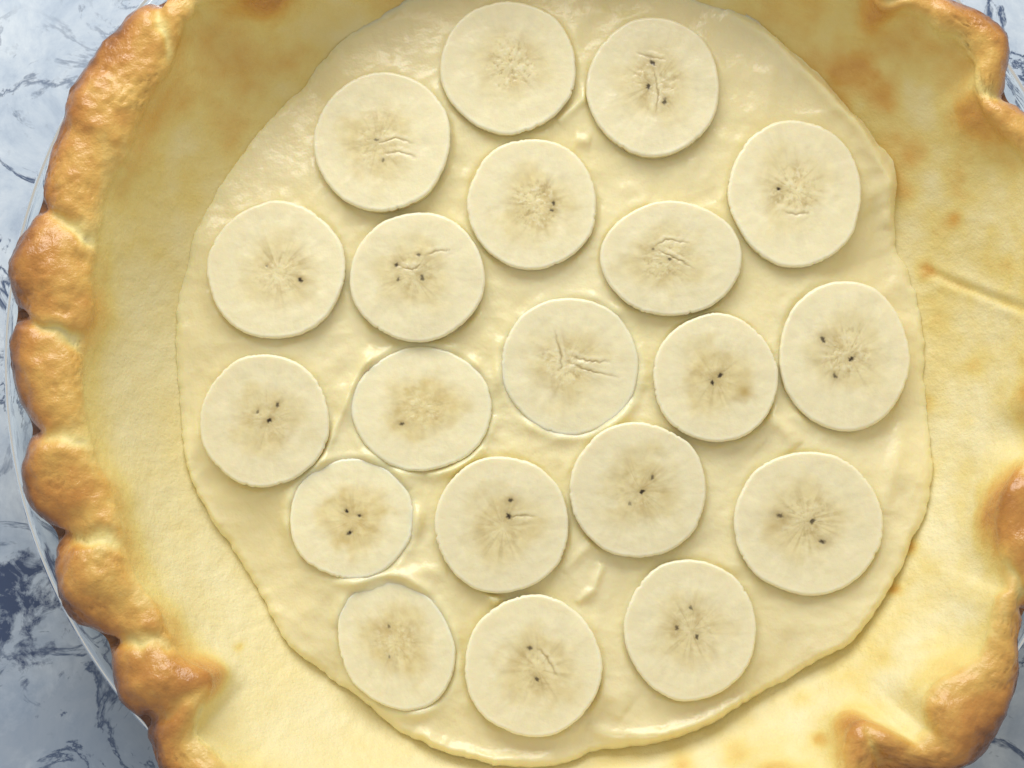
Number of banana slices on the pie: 20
